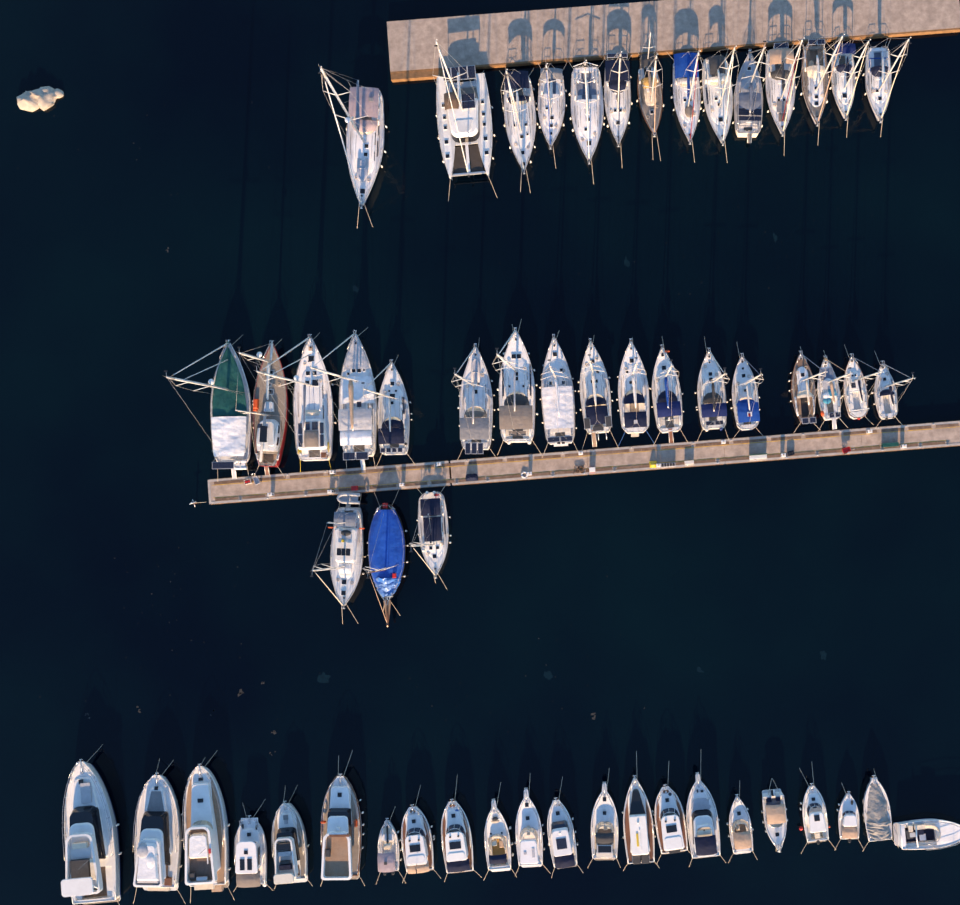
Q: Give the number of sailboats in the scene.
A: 34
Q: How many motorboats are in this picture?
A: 22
